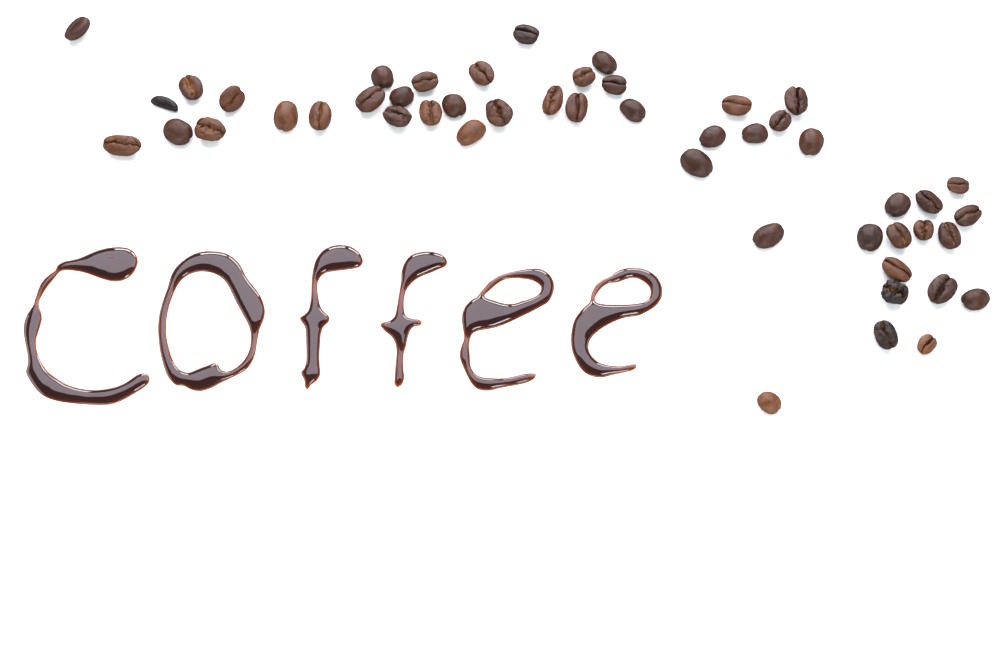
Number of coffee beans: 49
